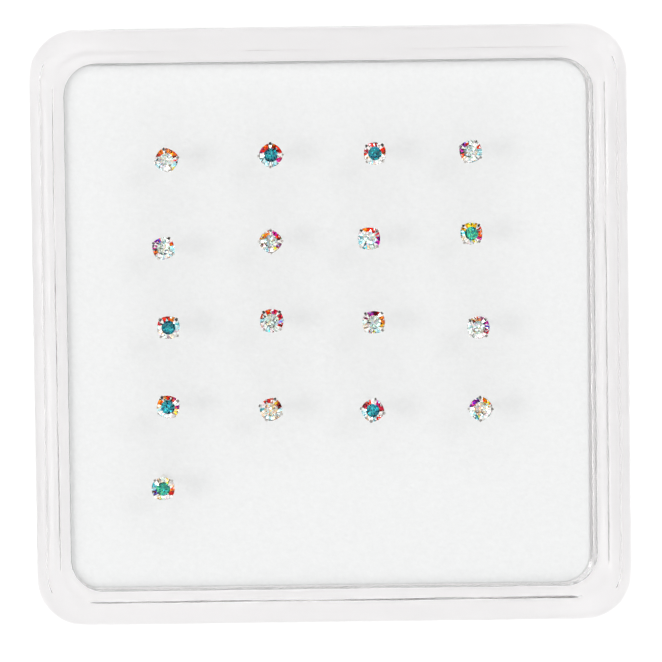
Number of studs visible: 17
